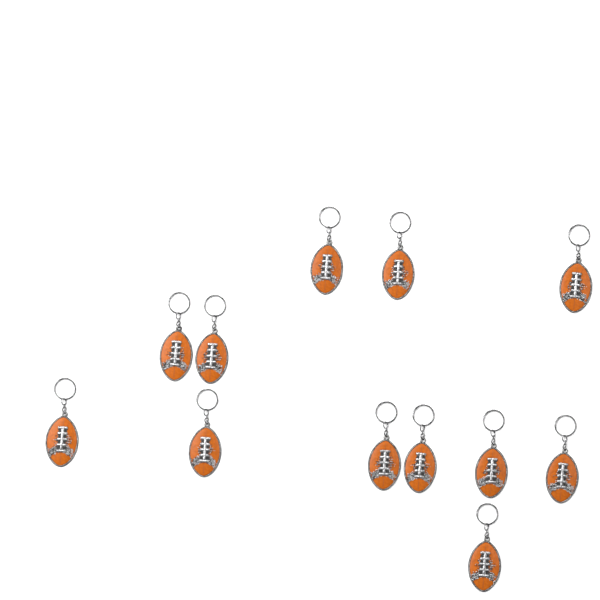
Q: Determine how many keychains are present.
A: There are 12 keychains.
